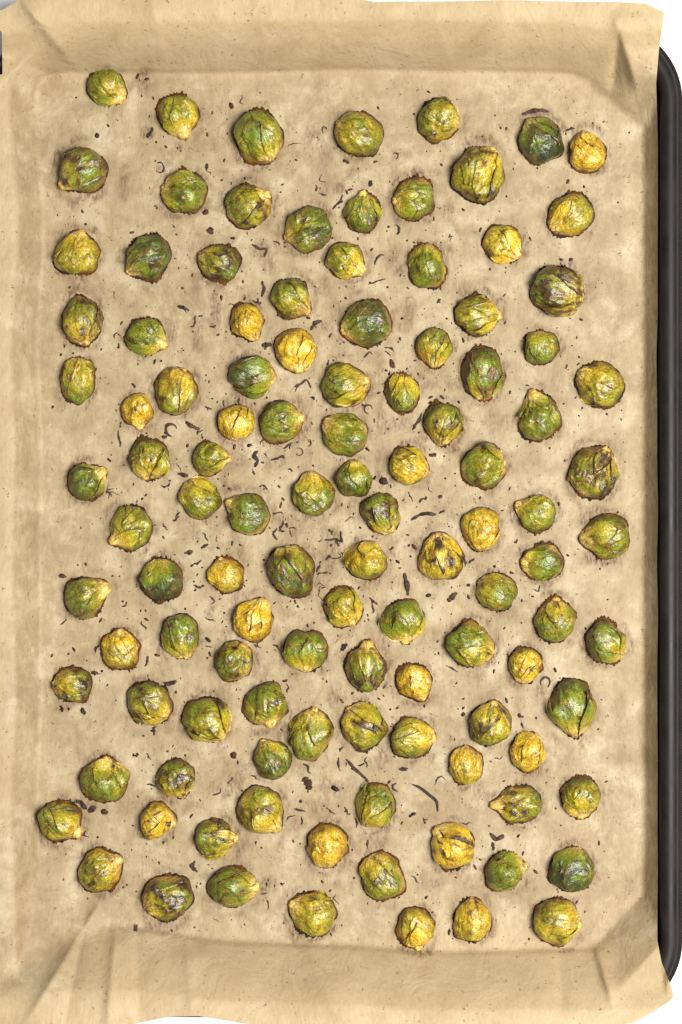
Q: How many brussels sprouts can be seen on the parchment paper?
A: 113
